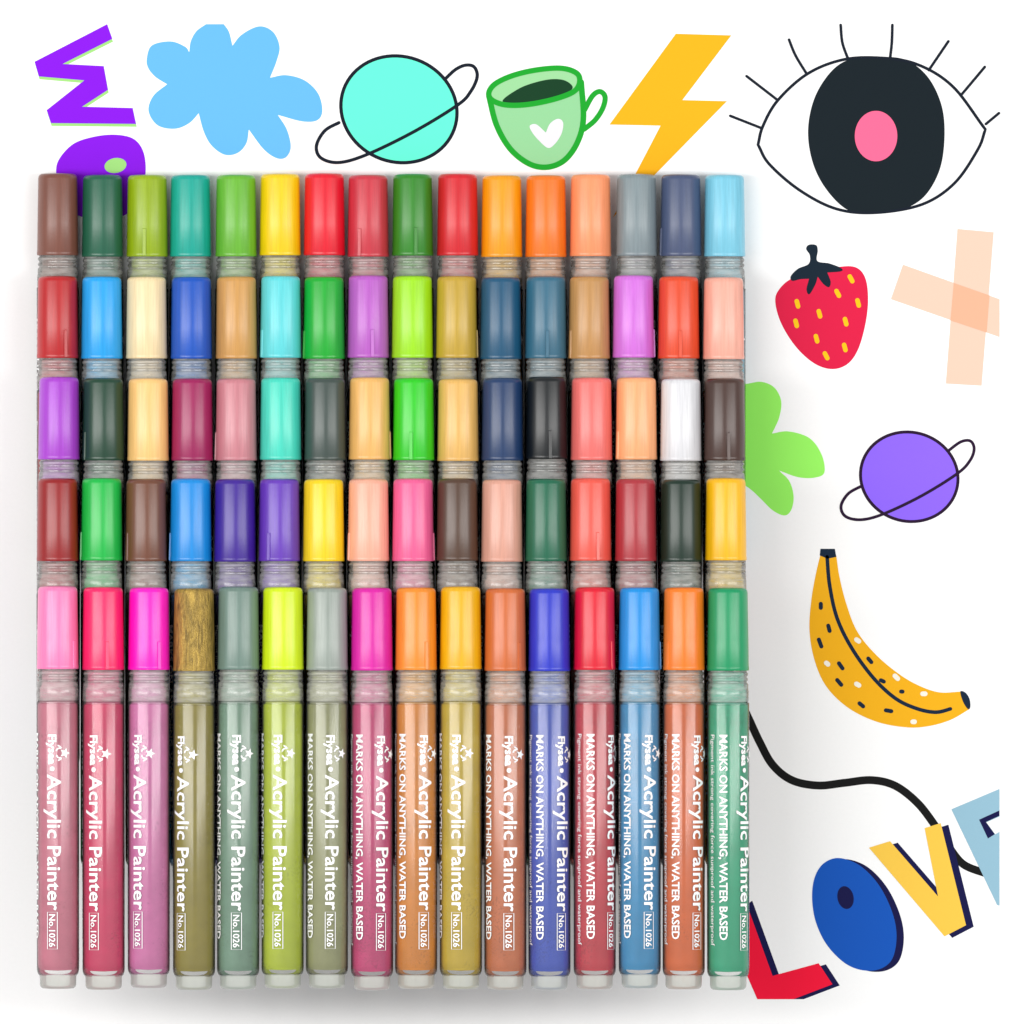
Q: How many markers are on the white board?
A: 80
